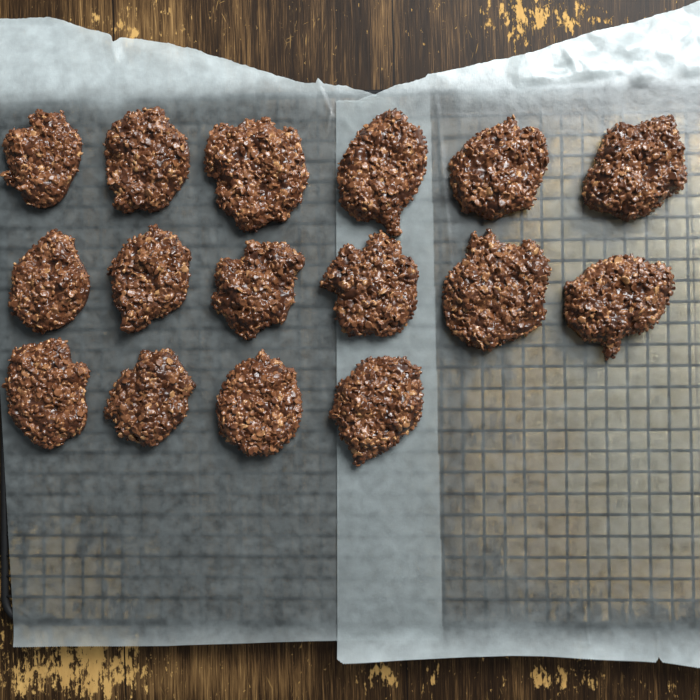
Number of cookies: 16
